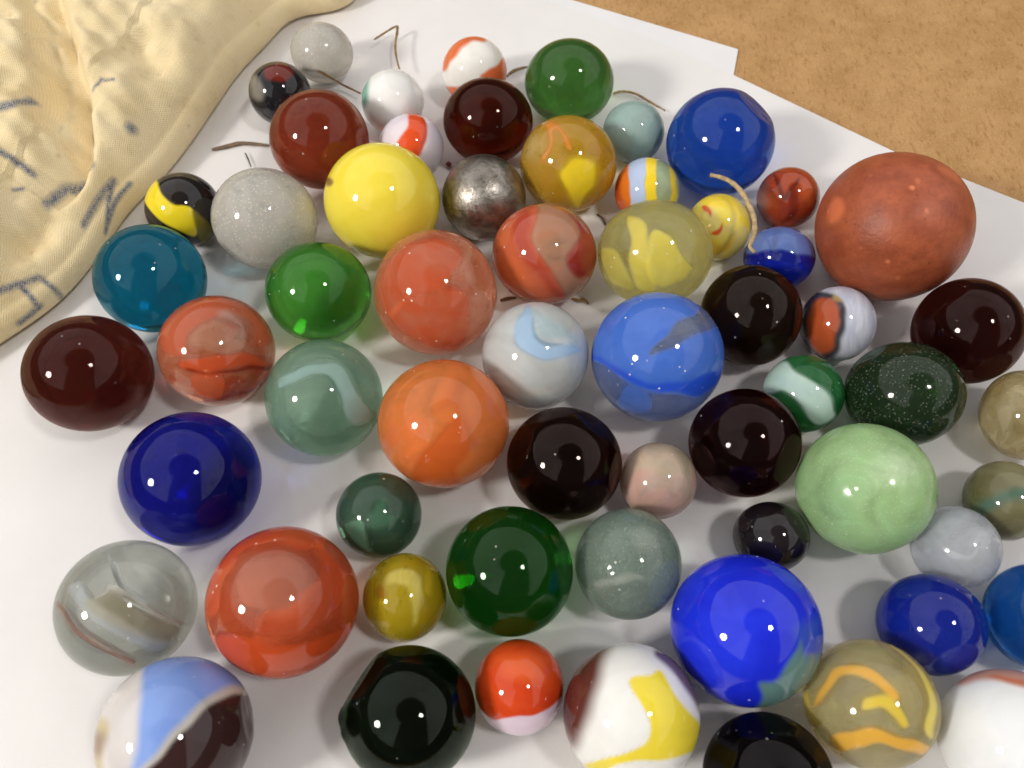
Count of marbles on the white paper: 61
